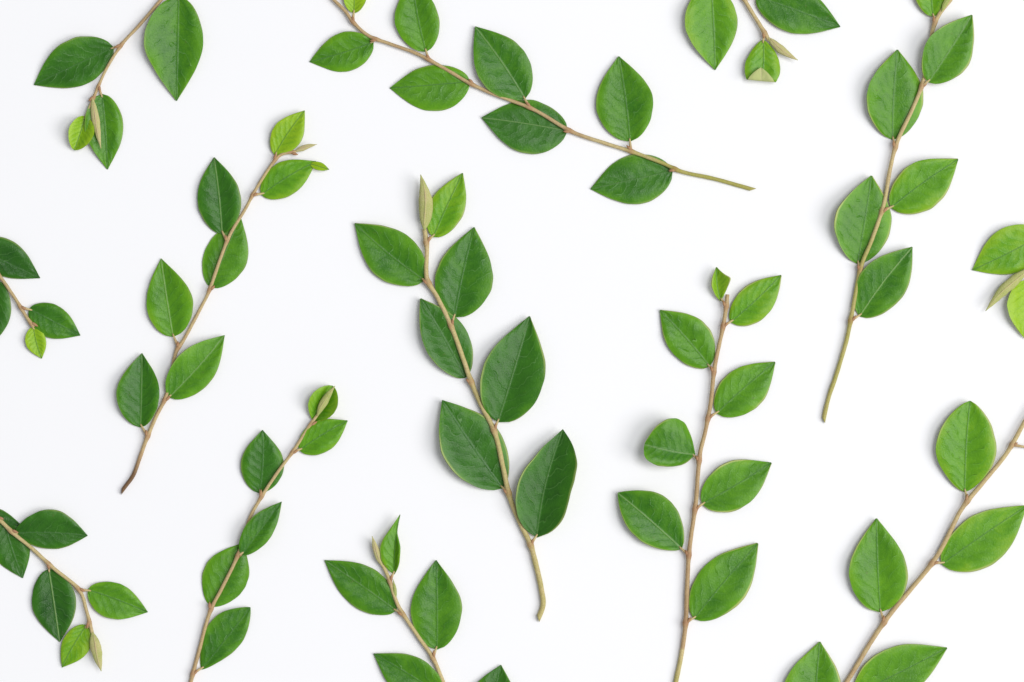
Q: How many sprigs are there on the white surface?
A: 13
